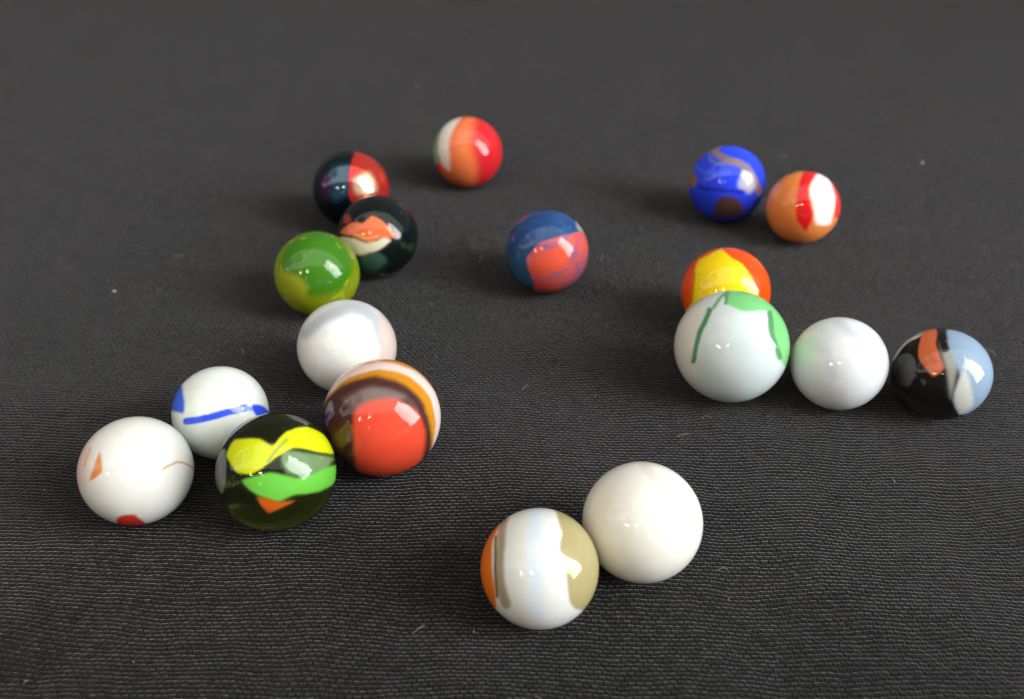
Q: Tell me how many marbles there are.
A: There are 18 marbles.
